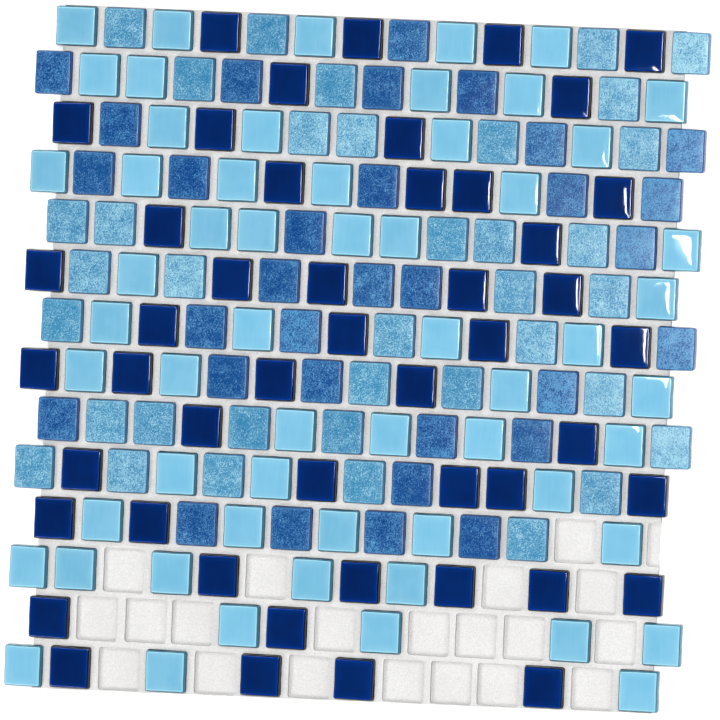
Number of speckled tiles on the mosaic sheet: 69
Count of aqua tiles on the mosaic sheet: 58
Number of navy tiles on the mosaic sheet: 48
